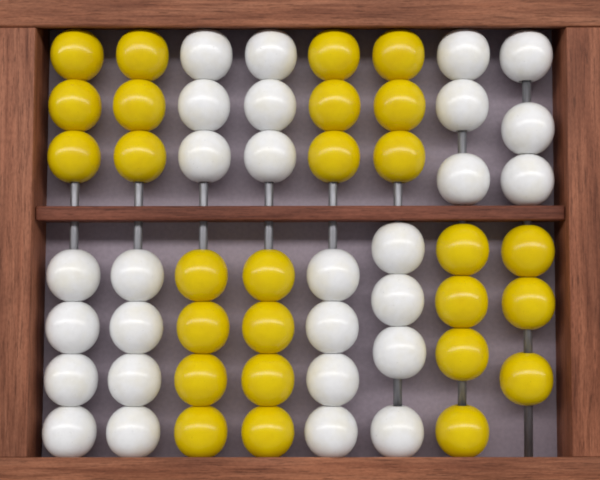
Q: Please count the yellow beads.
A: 27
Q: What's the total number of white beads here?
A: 28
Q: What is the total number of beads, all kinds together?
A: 55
